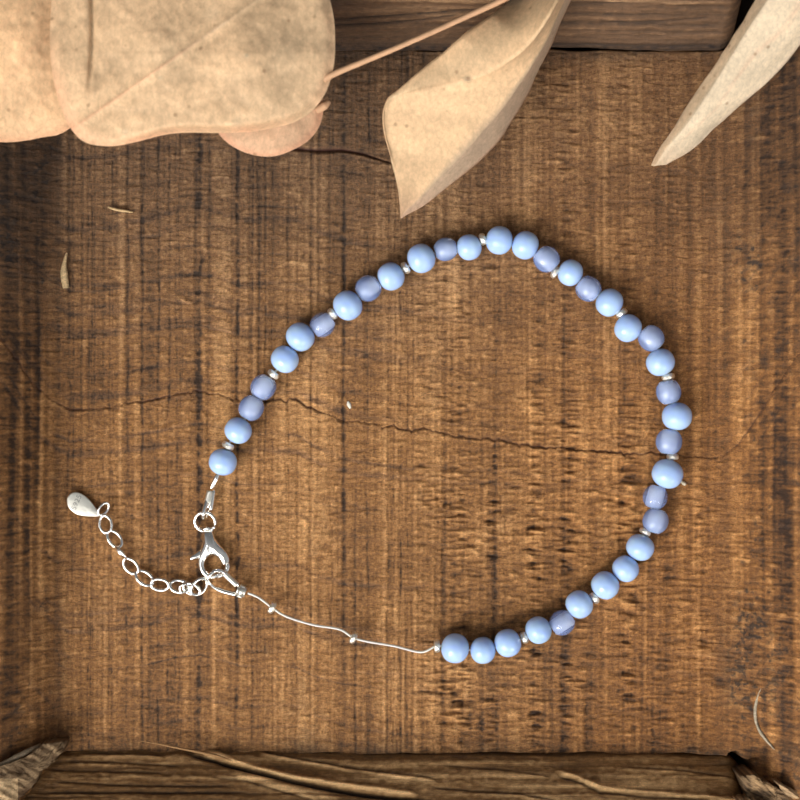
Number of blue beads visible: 37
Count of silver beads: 15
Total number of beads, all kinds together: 52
